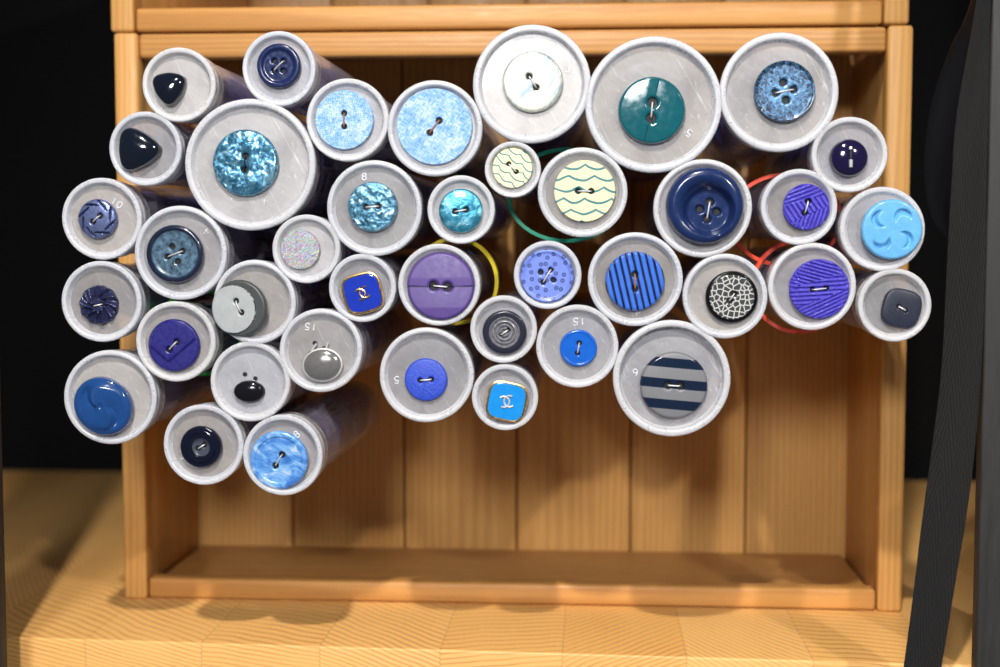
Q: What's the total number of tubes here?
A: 40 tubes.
